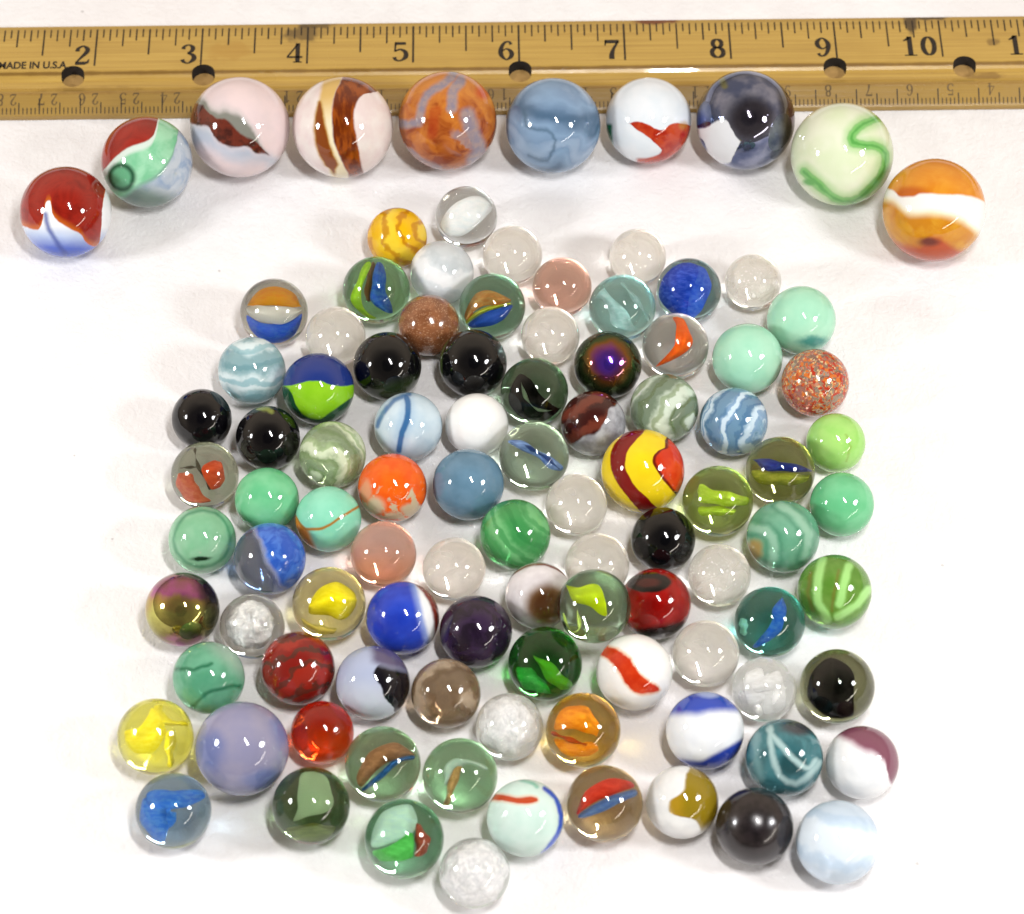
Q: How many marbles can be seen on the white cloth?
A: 102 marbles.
